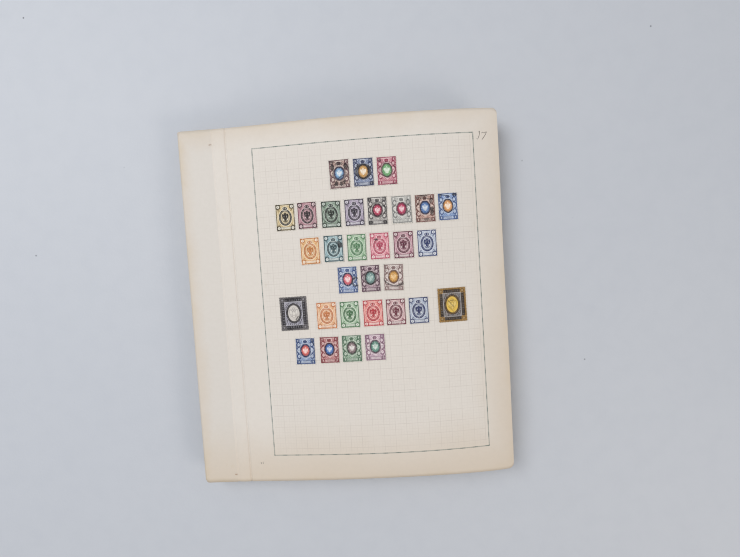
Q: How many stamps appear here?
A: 31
